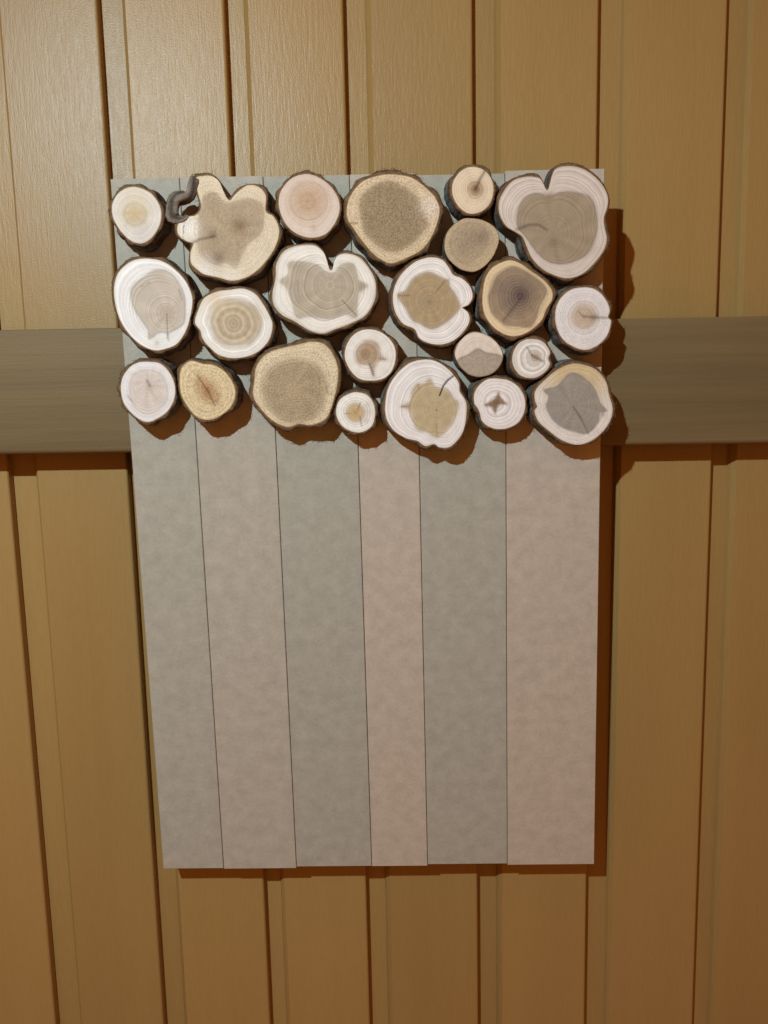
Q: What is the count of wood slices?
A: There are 23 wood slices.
